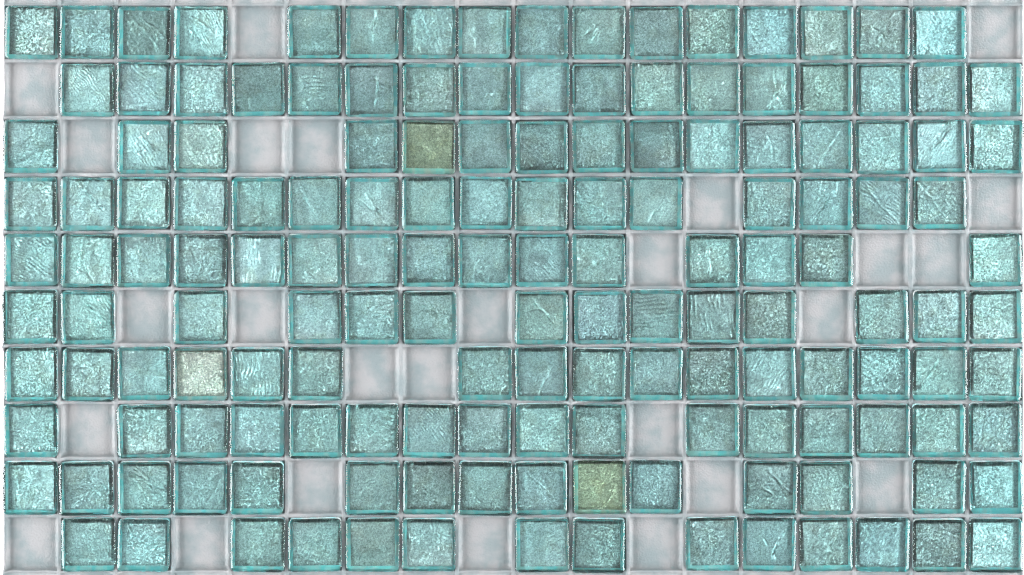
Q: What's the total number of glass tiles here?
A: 154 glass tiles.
